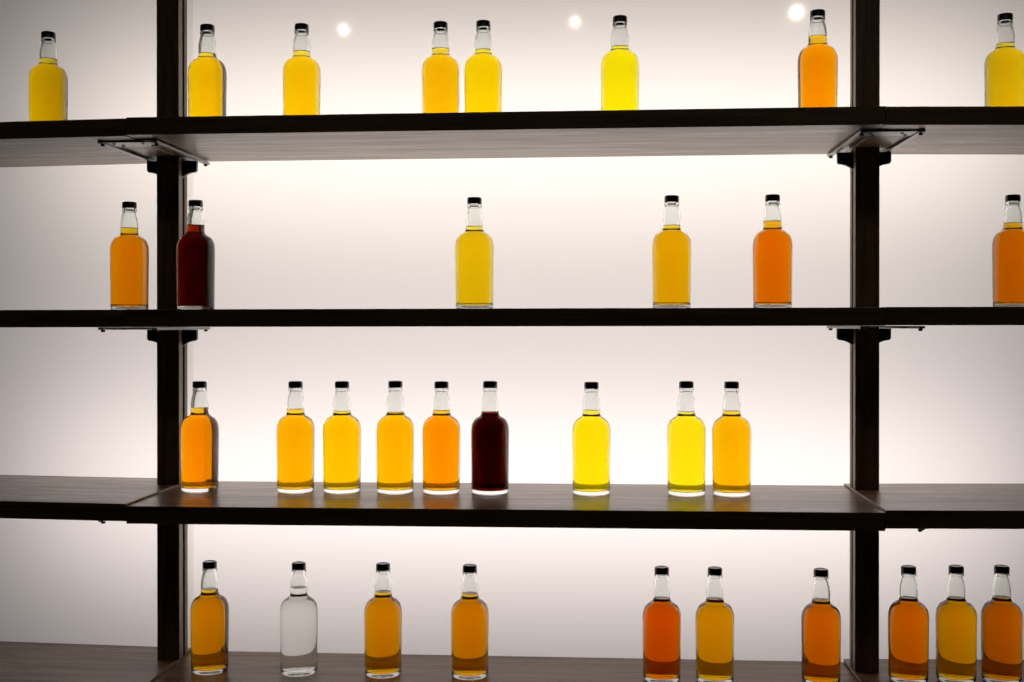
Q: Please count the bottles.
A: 33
